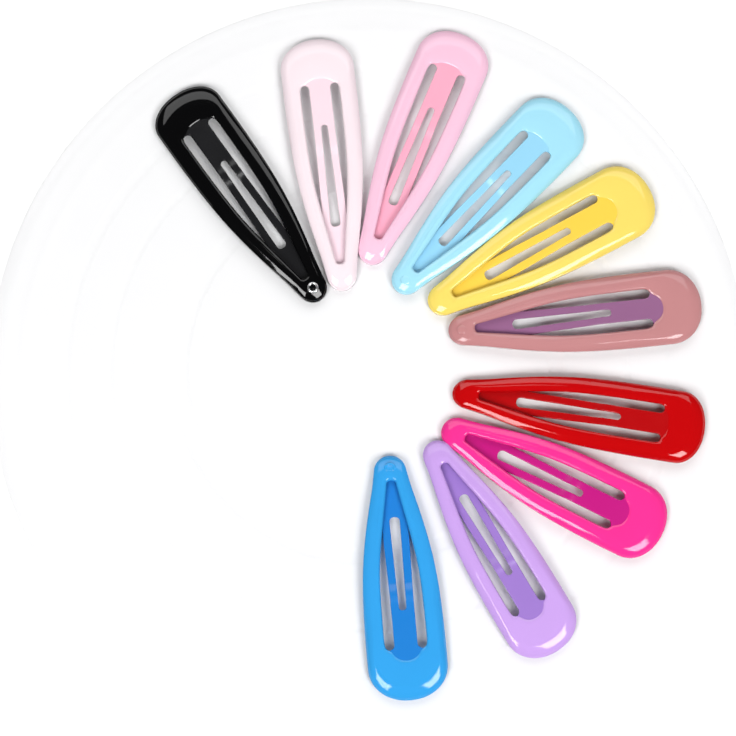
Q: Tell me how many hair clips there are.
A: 10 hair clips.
